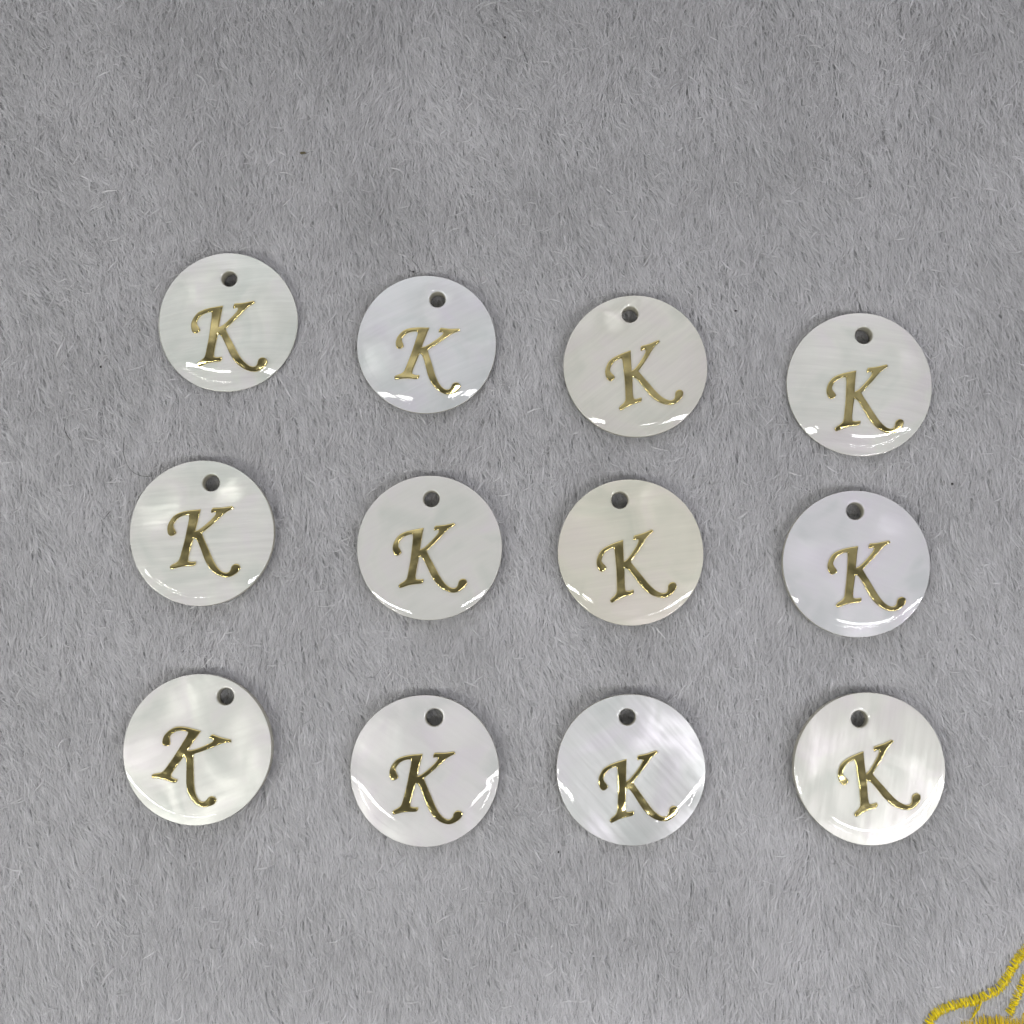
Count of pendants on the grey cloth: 12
